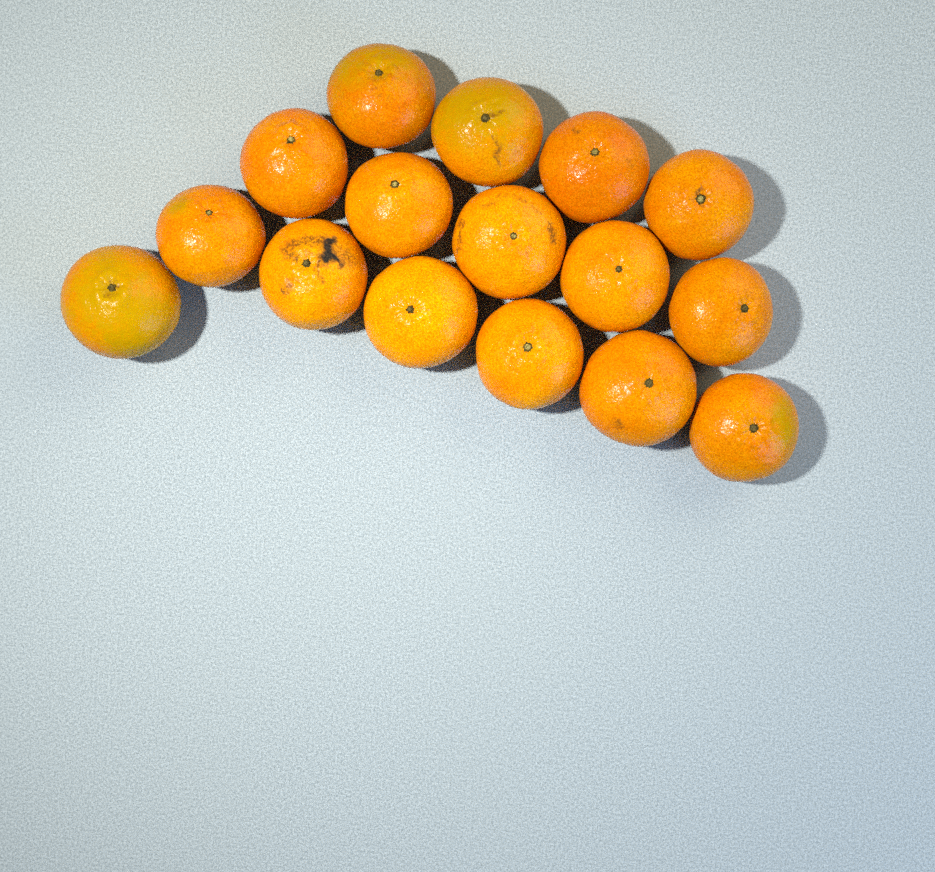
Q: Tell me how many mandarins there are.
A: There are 16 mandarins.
